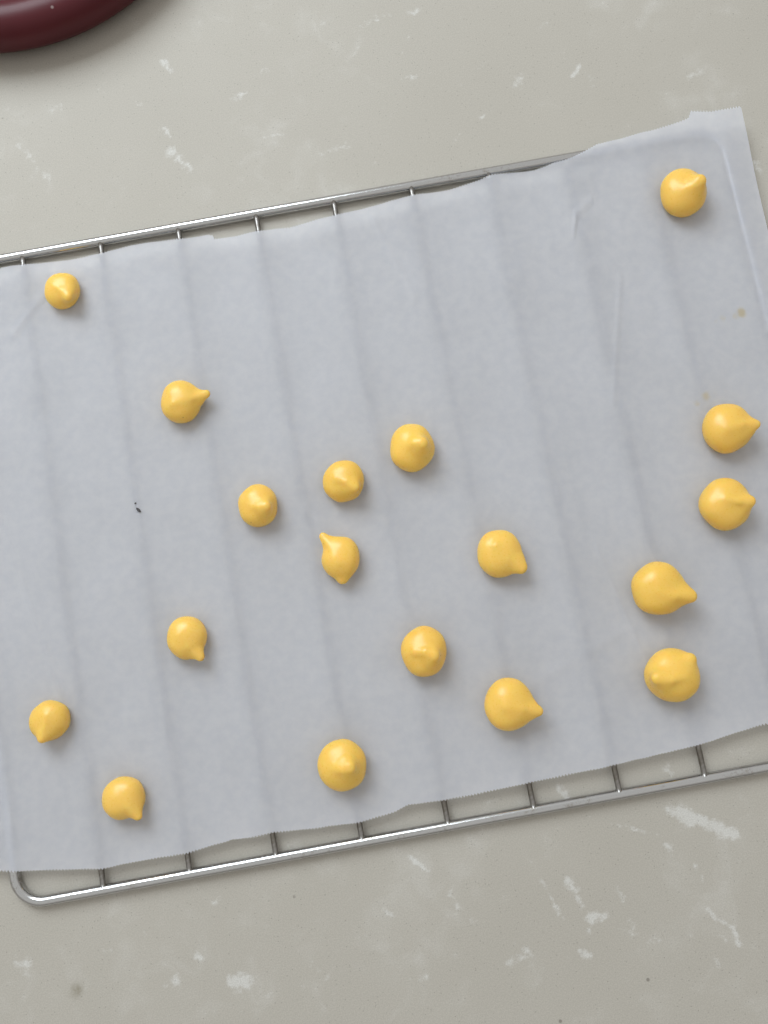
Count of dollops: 18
